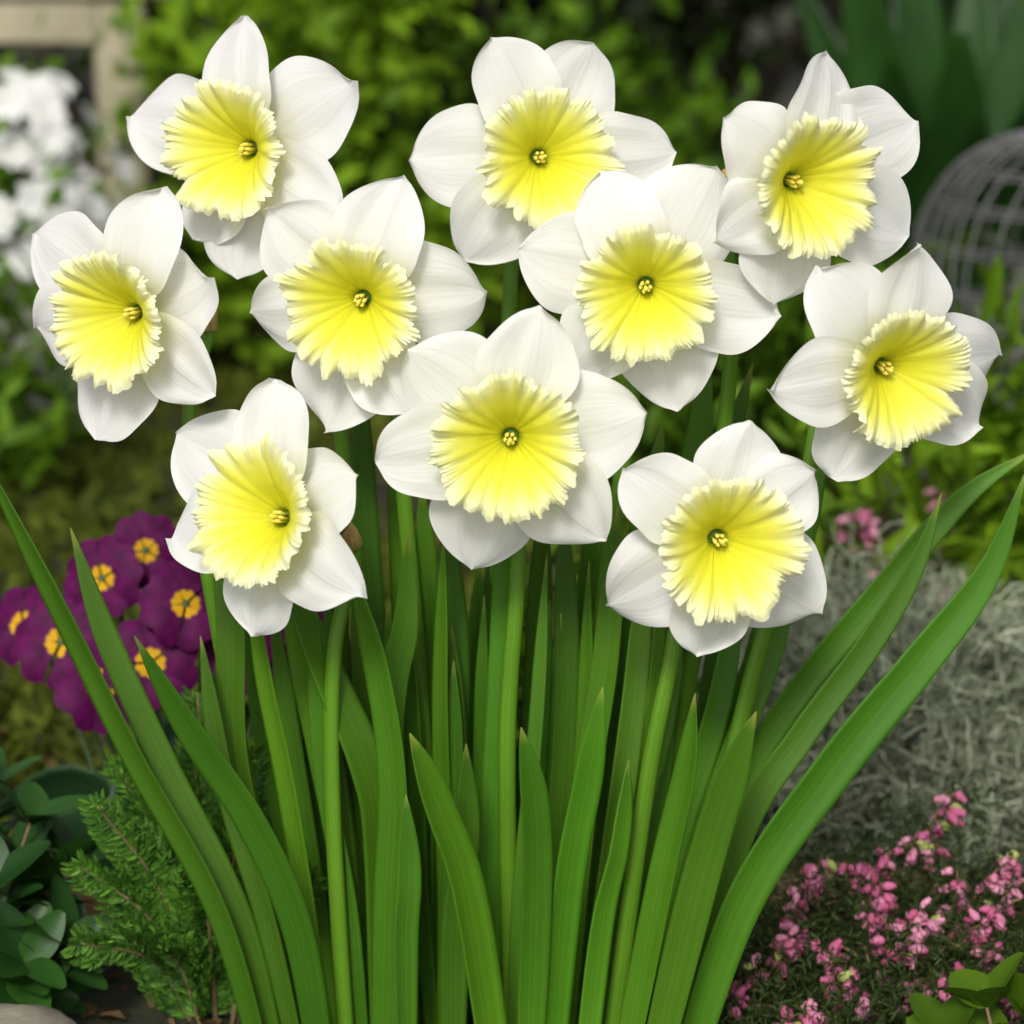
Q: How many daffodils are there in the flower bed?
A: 10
